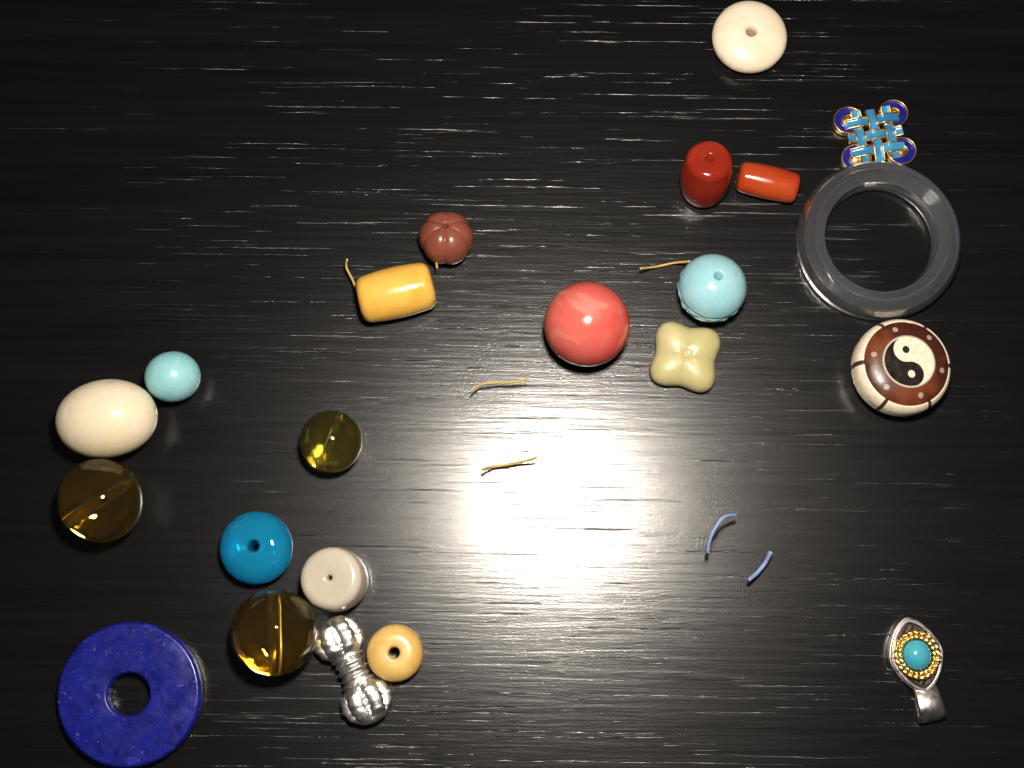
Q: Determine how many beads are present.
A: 17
